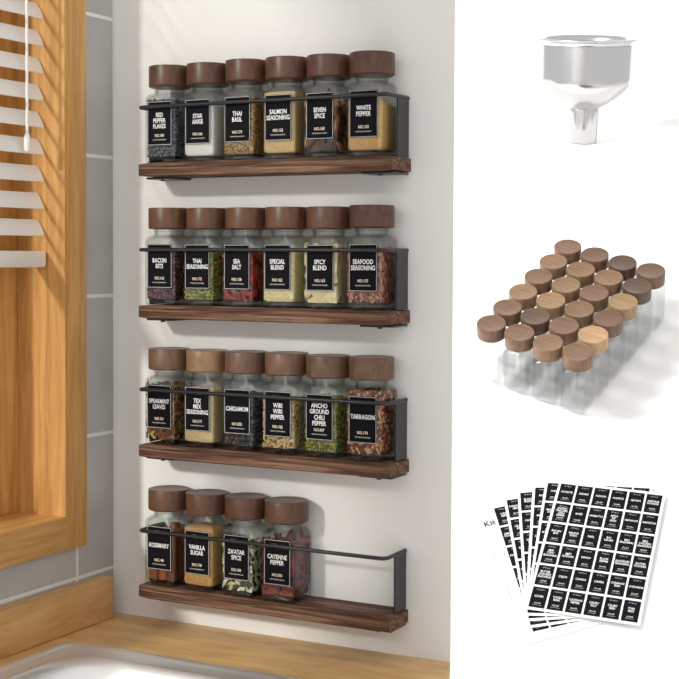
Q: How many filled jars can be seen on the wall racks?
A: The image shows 22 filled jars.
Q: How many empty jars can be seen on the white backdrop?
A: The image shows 24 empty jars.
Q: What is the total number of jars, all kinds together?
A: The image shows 46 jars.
